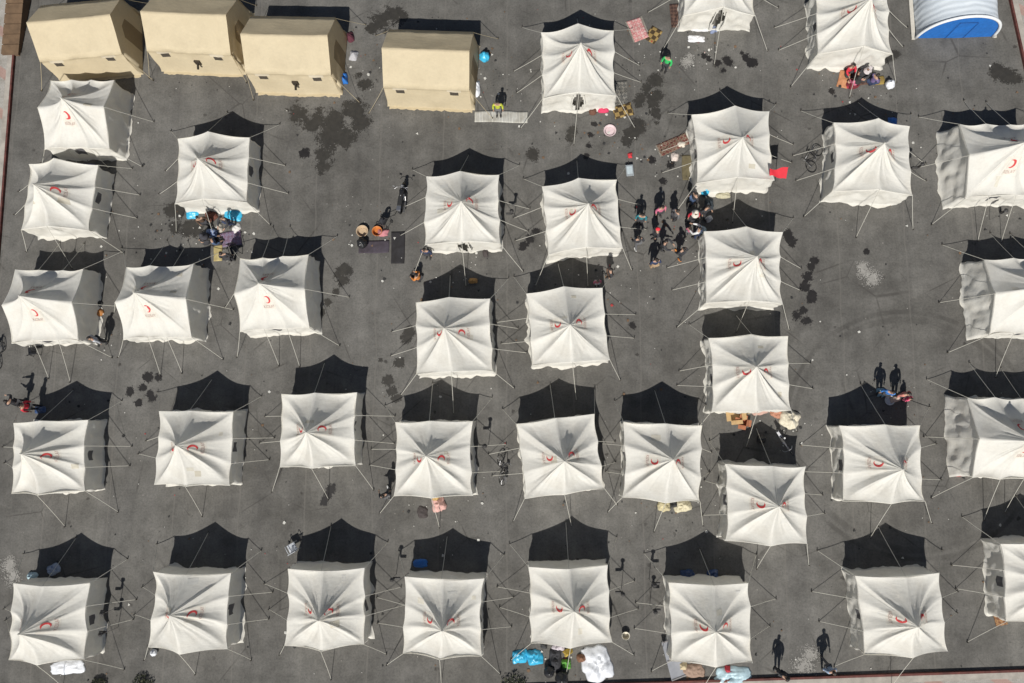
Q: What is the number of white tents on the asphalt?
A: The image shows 36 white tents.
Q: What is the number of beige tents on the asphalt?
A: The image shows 4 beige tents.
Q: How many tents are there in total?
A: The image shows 40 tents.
